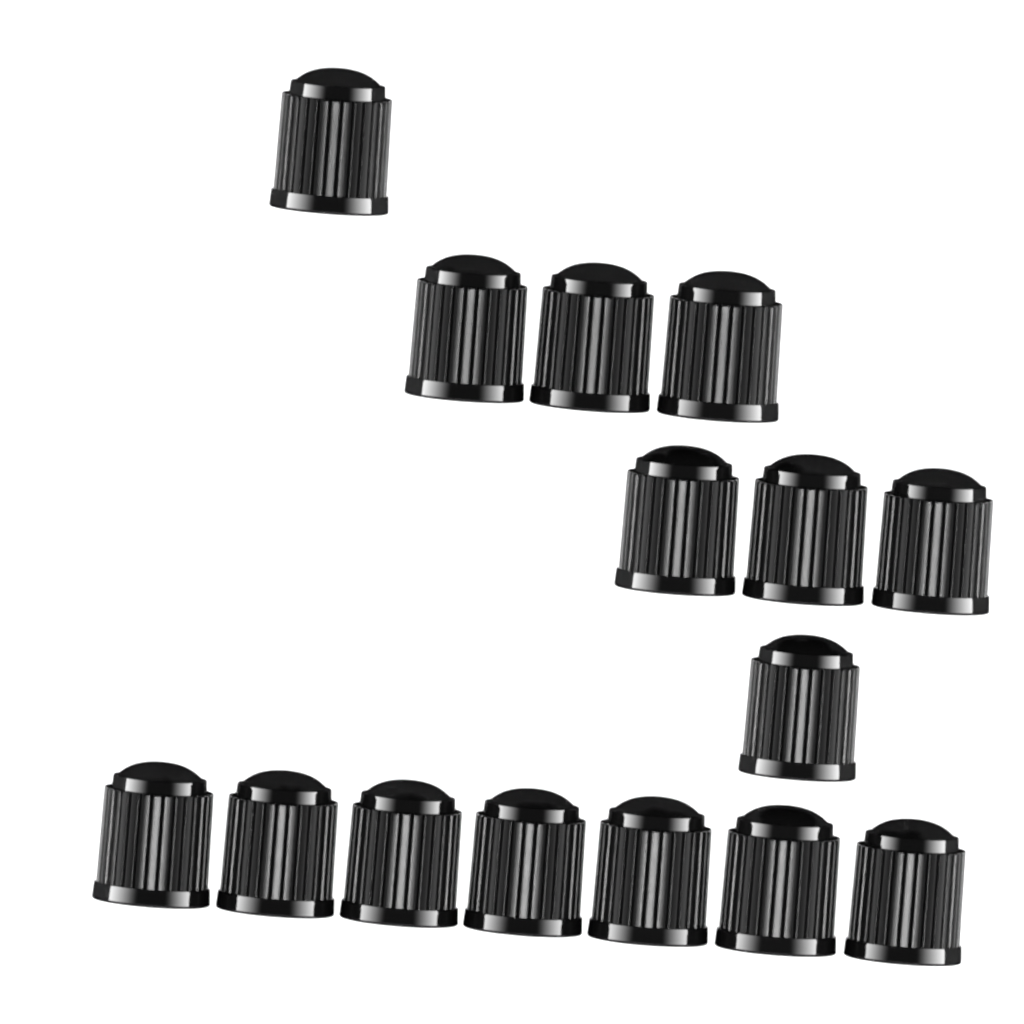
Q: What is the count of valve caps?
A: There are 15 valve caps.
